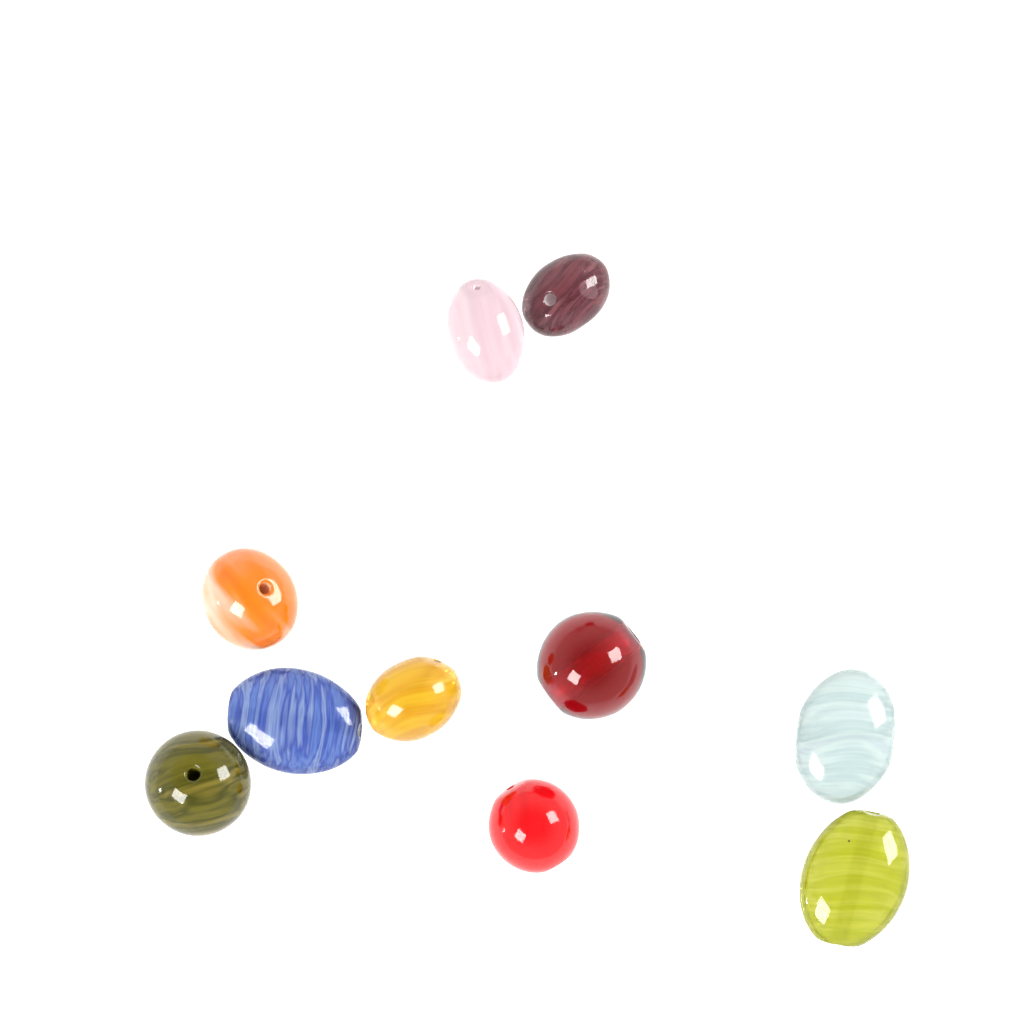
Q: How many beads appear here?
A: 10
